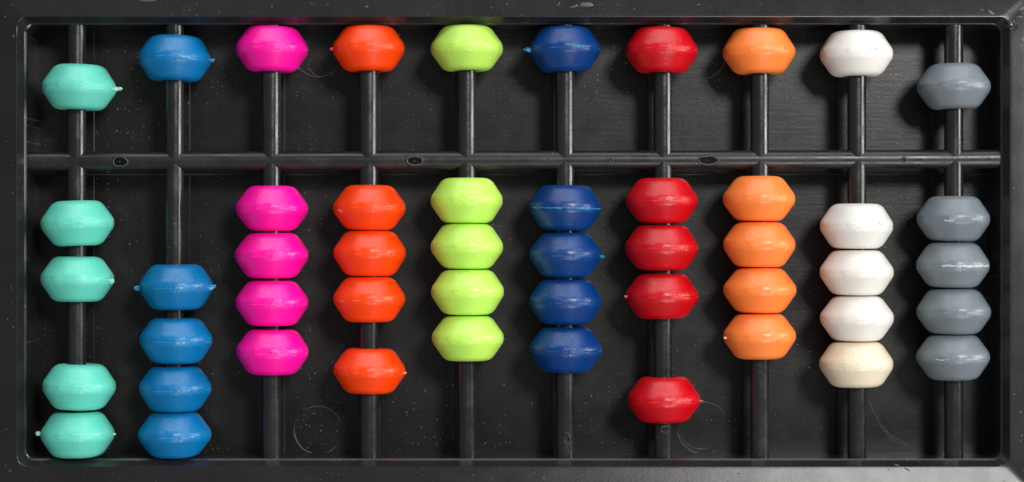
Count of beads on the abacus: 50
